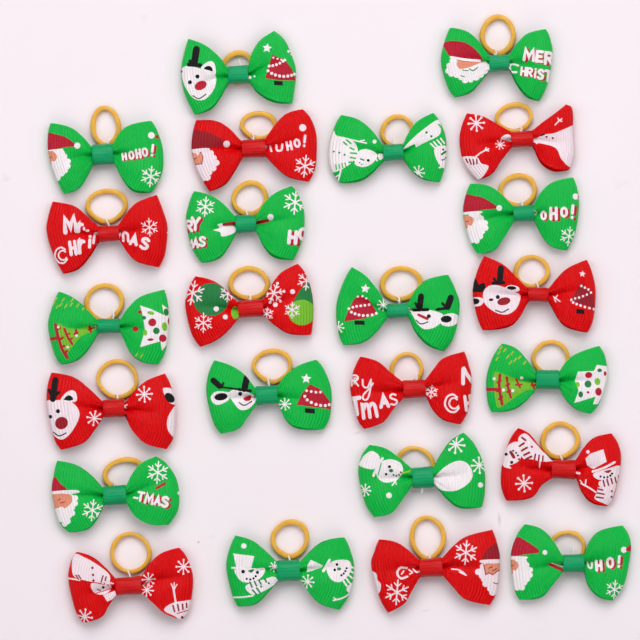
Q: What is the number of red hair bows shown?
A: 10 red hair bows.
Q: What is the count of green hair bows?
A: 14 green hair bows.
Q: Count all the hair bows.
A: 24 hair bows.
